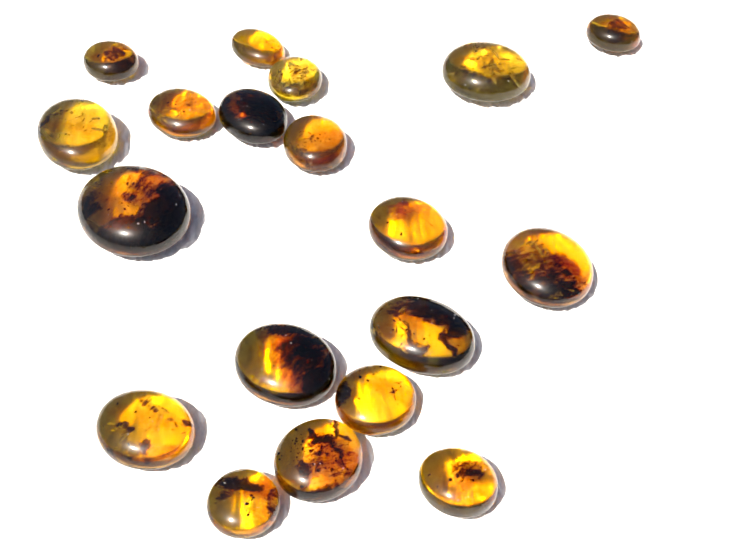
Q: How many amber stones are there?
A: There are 19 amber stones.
